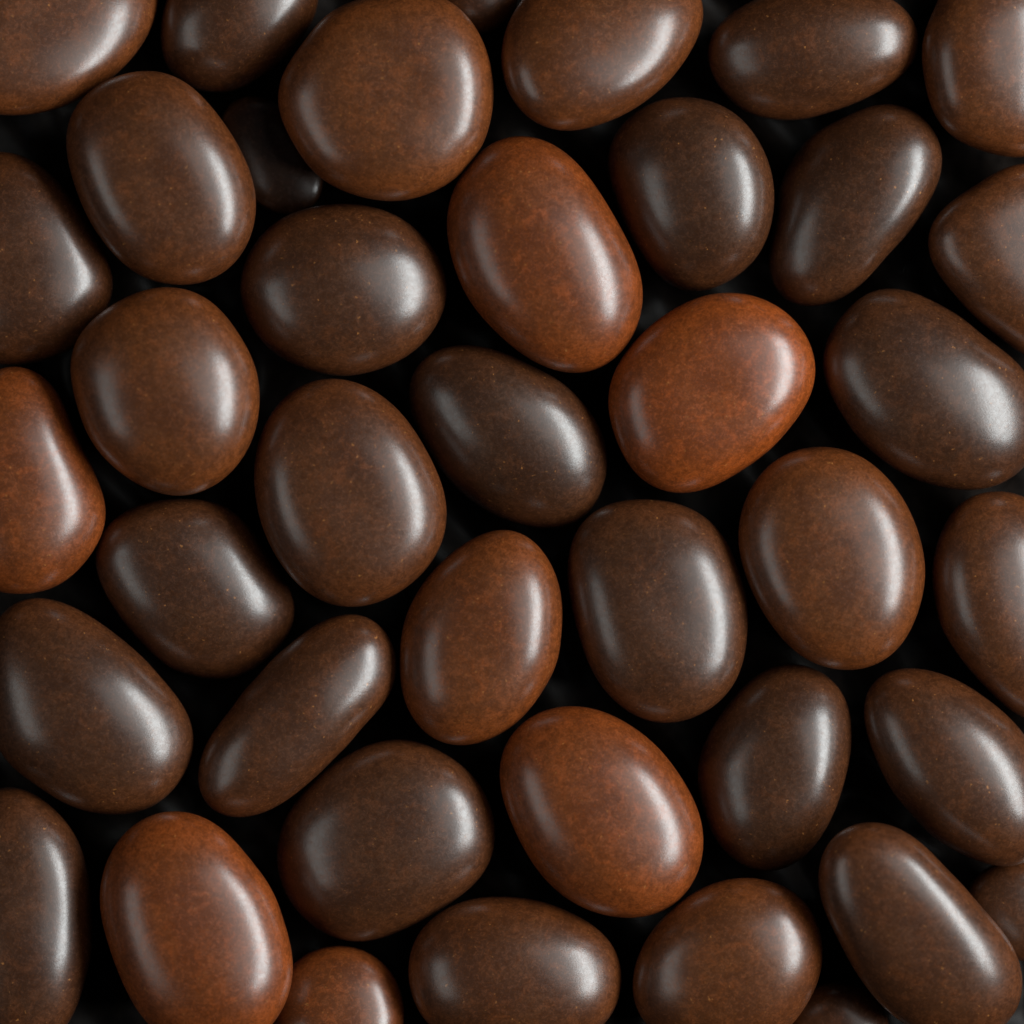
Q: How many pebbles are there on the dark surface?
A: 40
